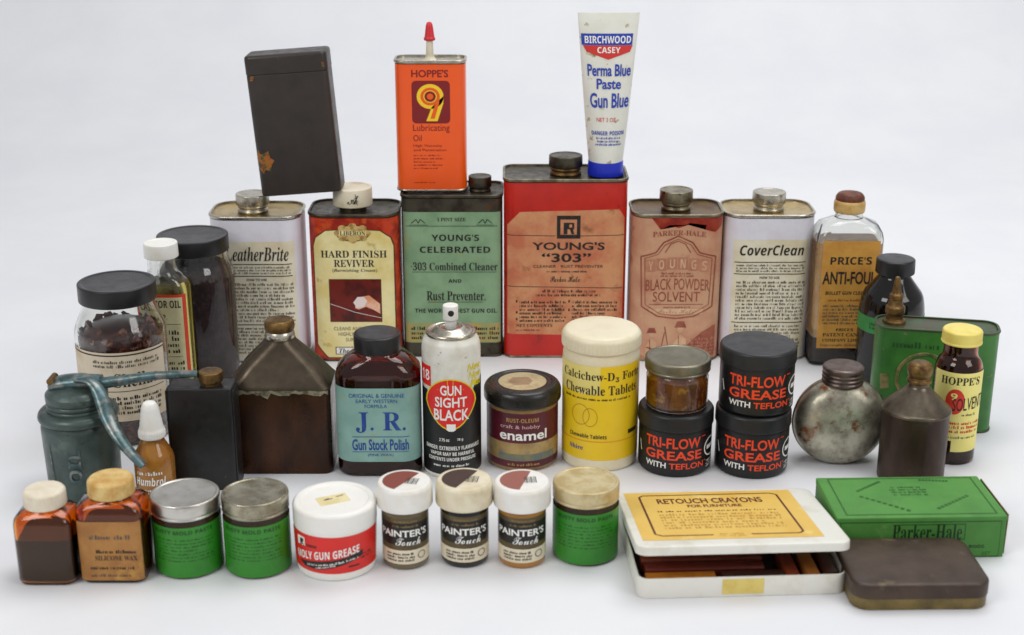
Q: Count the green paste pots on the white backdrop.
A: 3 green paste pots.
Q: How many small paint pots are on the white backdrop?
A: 3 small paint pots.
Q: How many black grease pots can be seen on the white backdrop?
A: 3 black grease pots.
